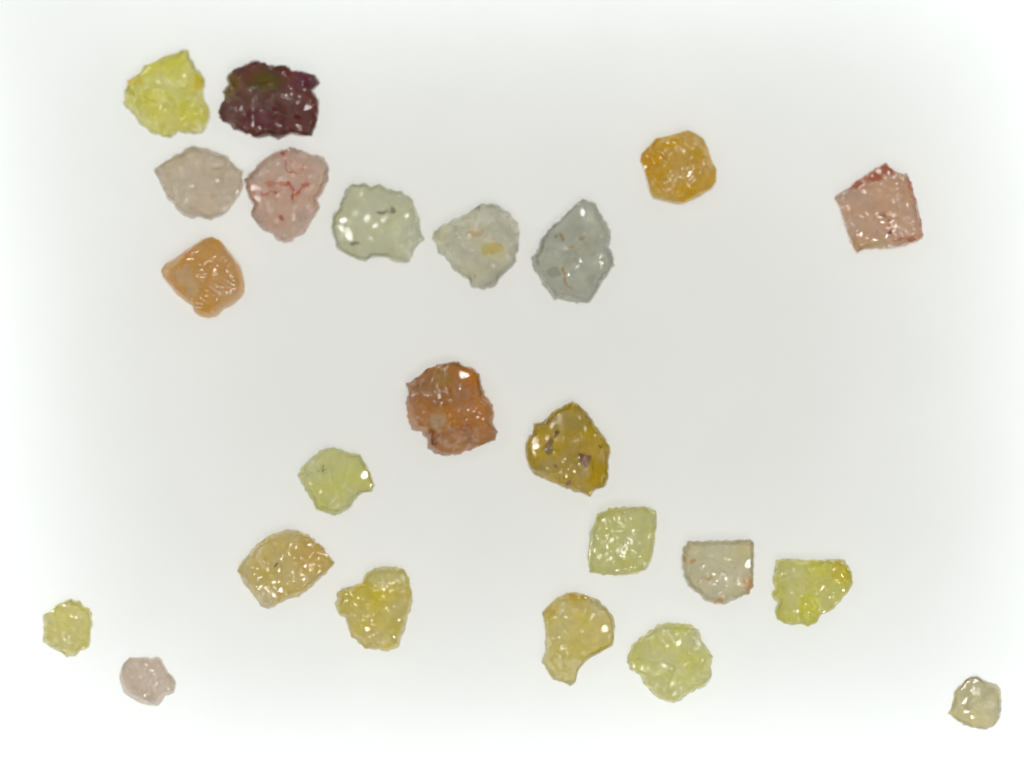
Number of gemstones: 23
